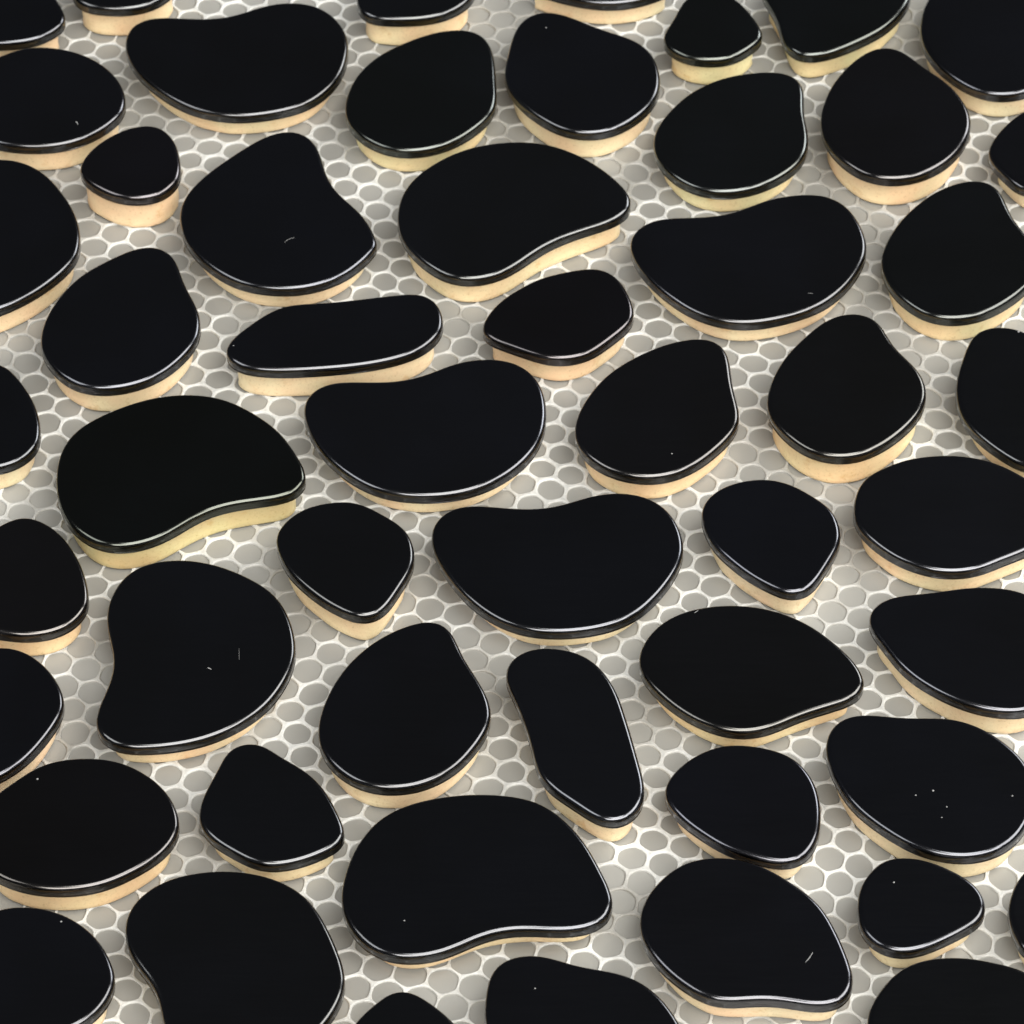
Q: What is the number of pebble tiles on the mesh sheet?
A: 53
